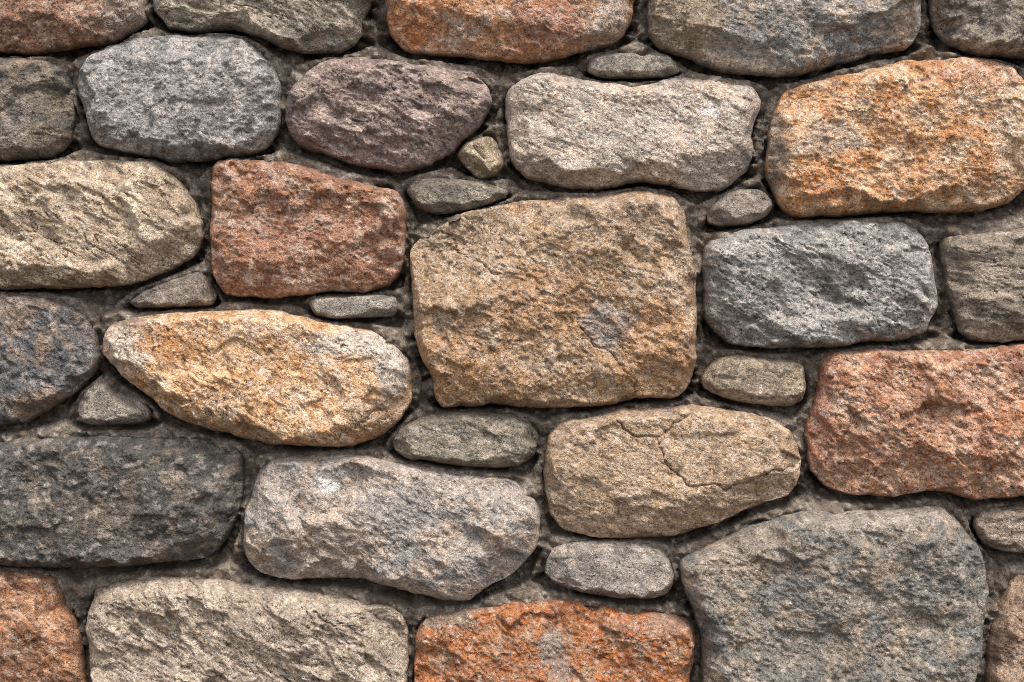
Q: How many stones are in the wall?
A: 37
